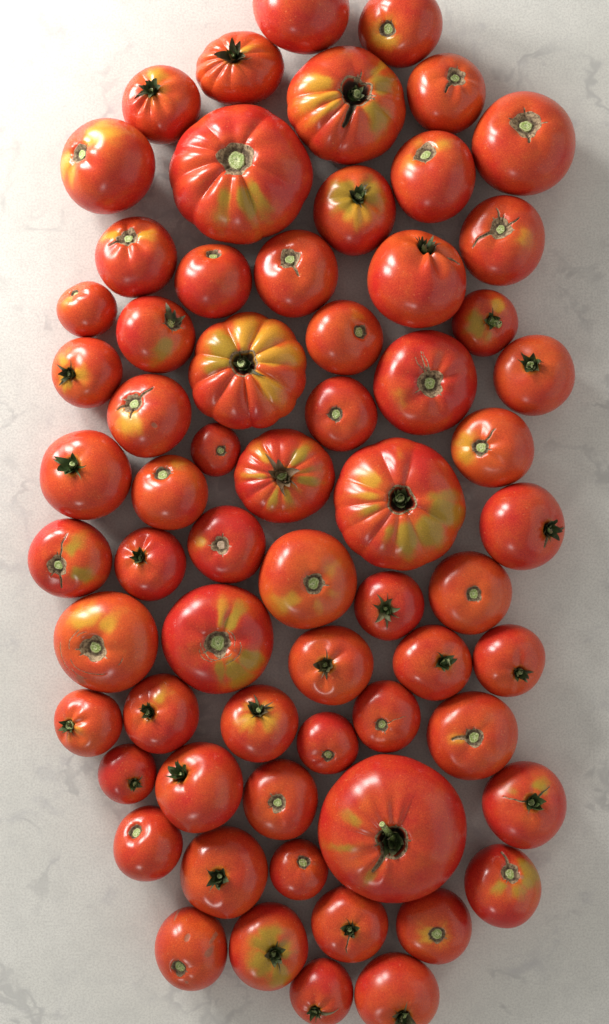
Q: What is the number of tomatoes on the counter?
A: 65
